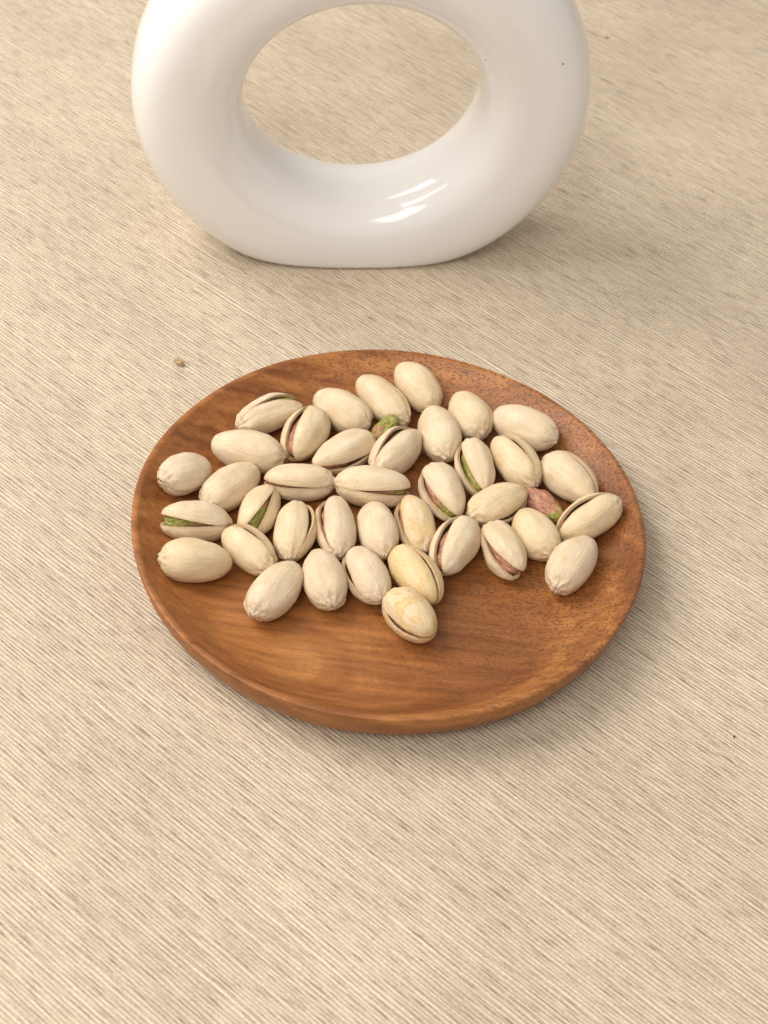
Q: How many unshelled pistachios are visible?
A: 38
